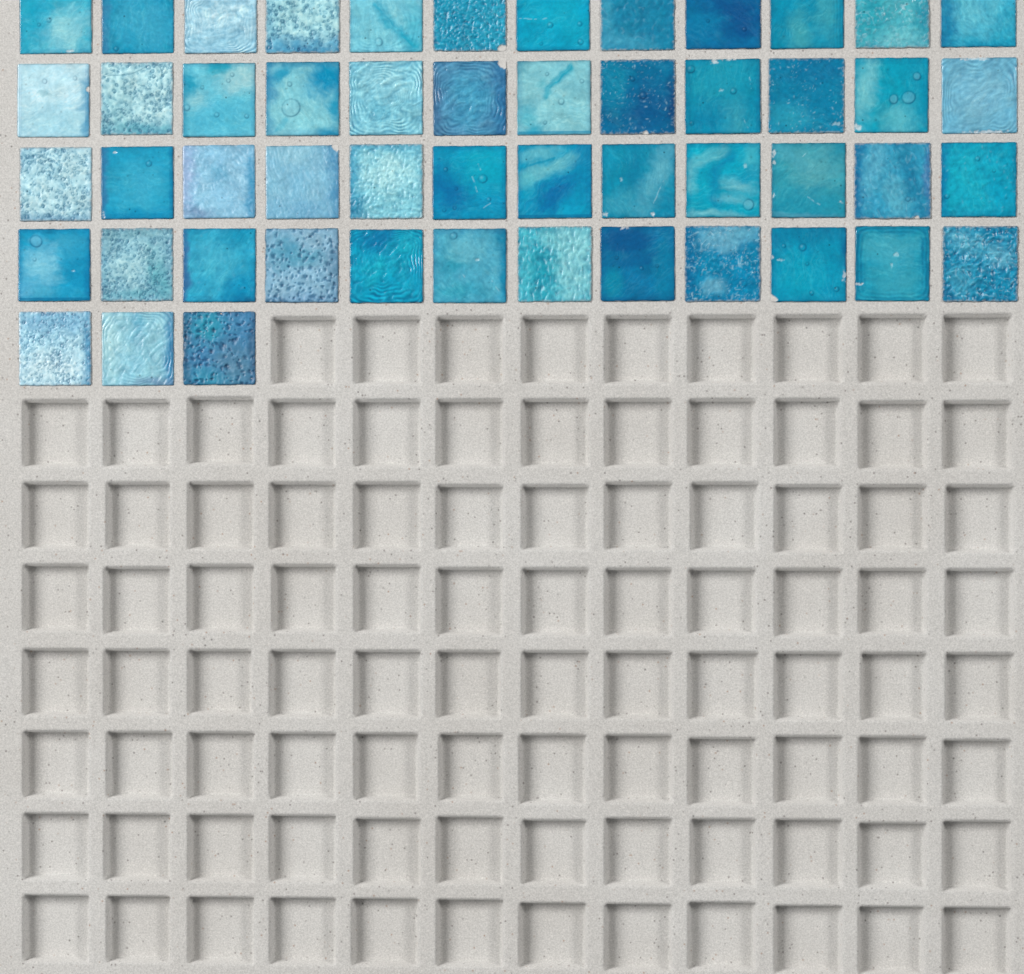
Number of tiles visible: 51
